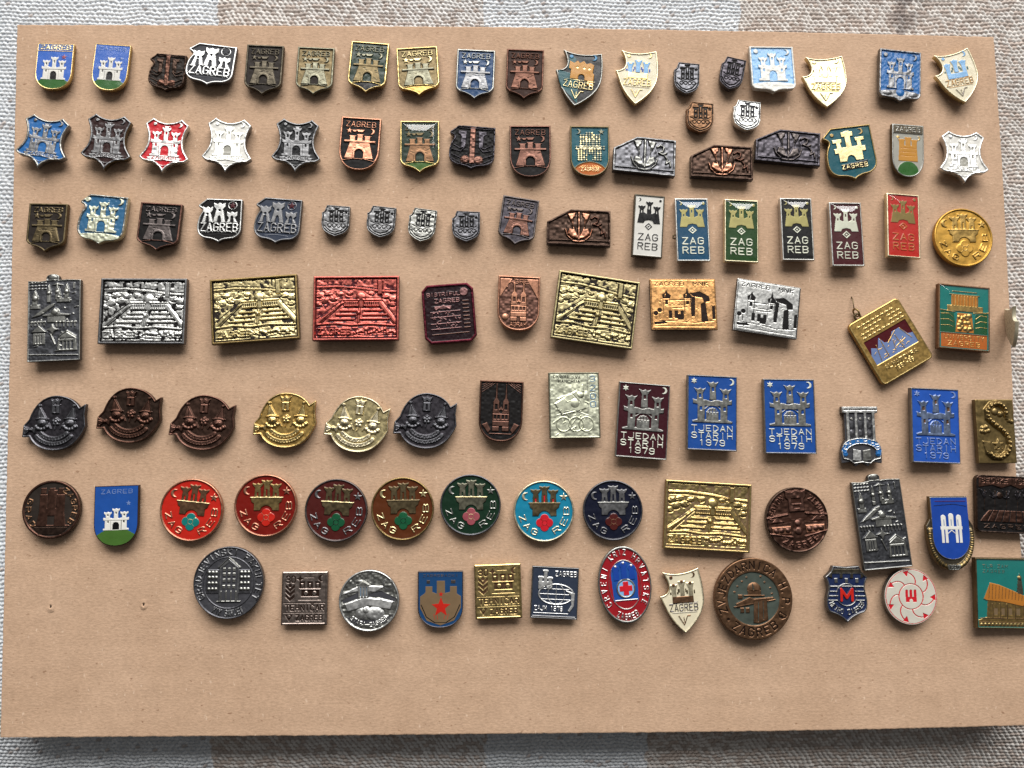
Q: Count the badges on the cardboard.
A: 106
